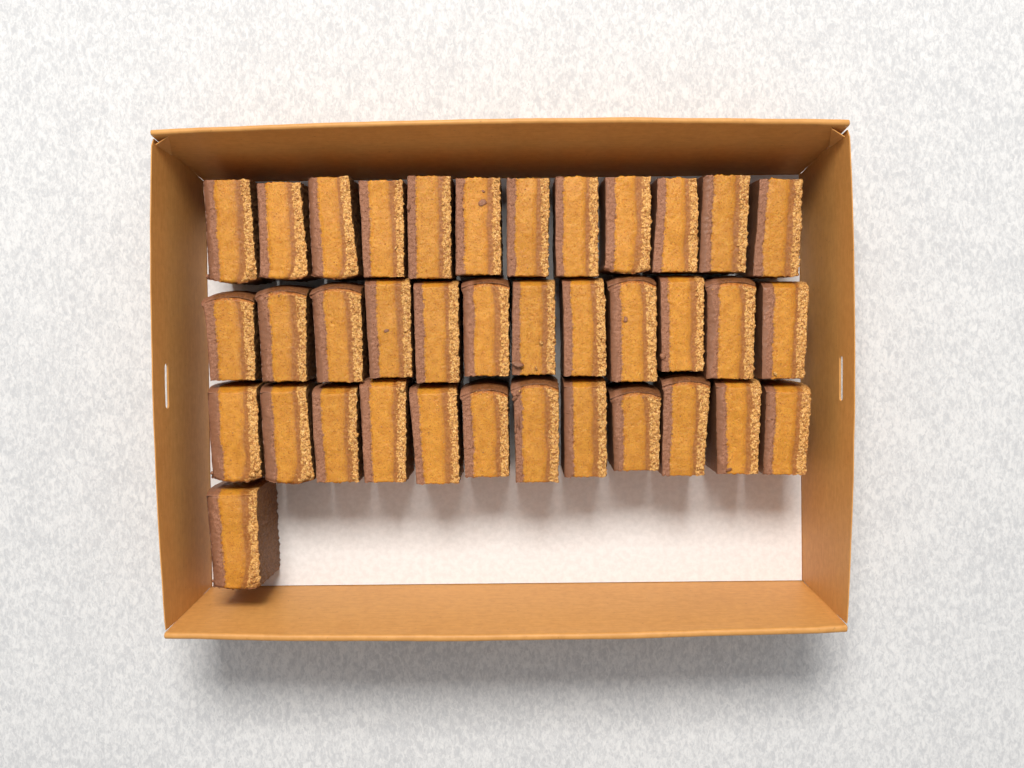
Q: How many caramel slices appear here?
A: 37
